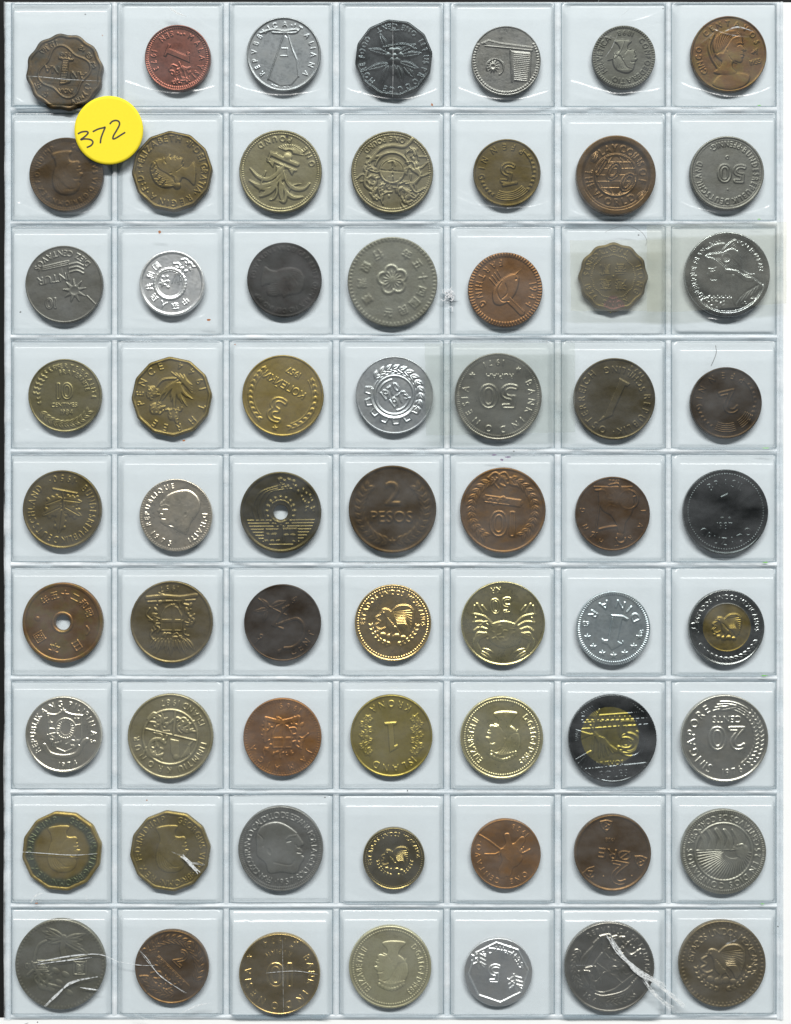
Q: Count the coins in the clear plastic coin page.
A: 63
